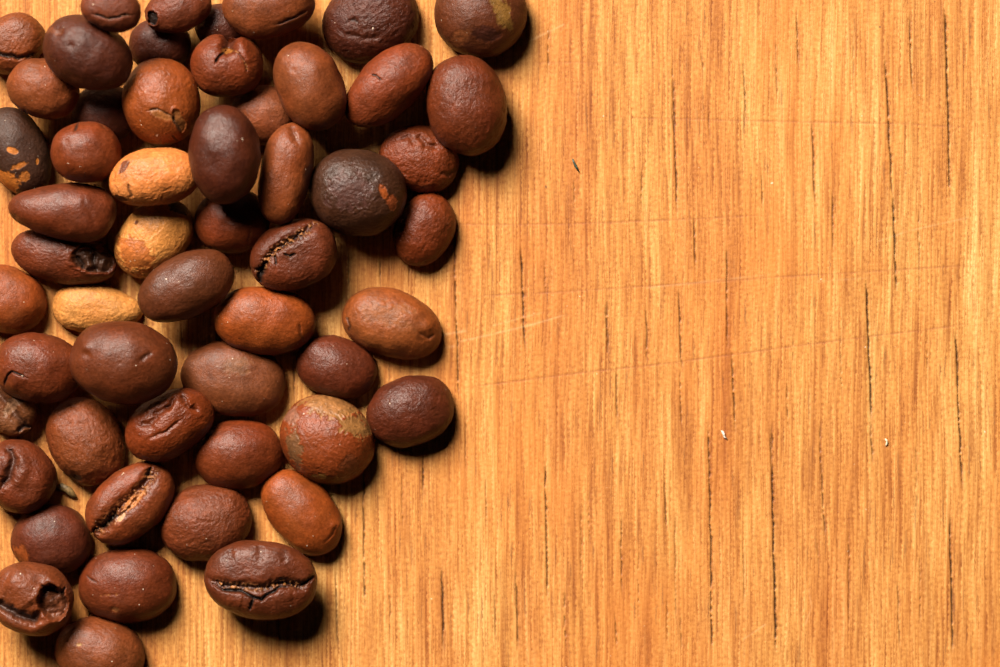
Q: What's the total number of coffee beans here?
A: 54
